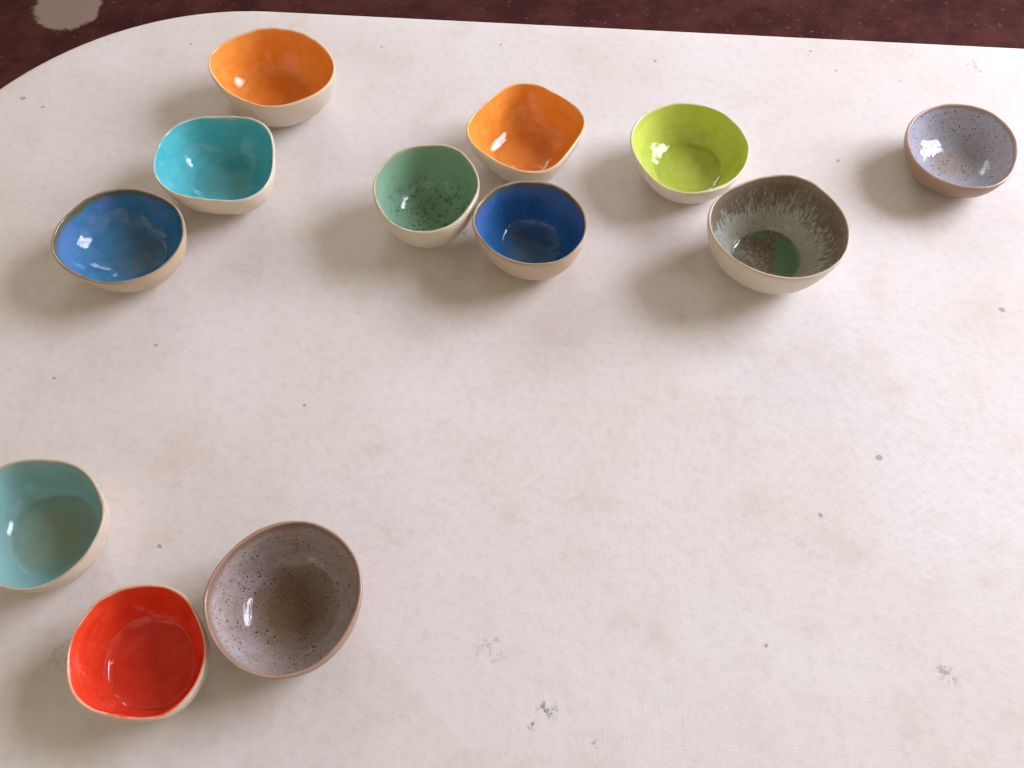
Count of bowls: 12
